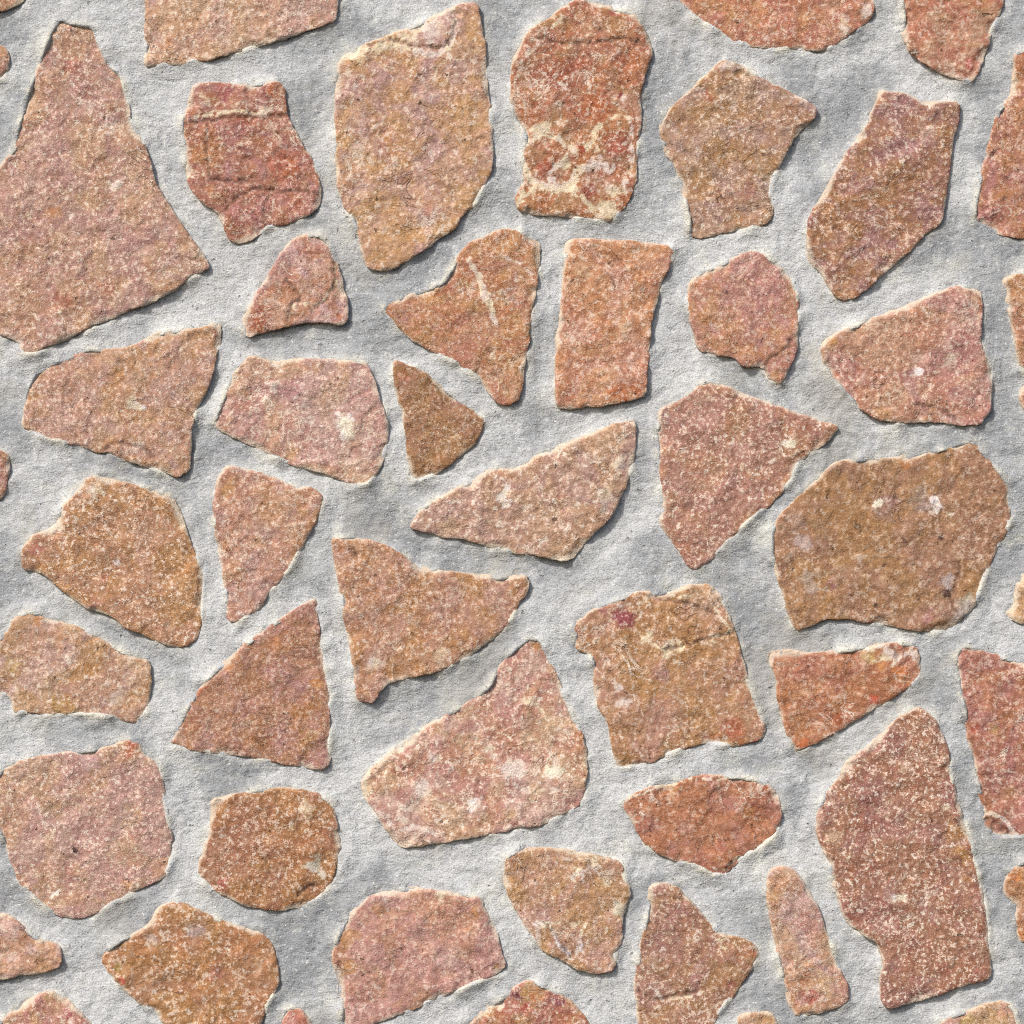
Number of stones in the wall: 51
